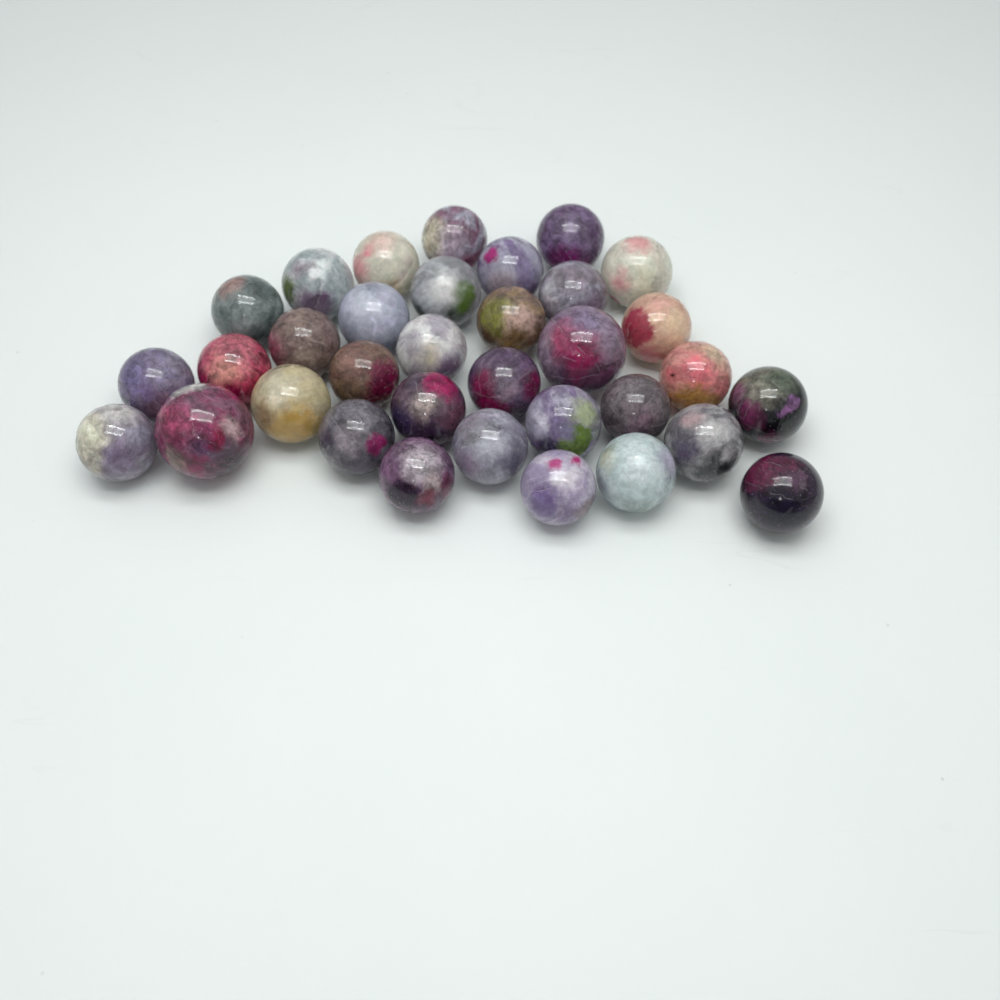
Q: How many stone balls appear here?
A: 34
